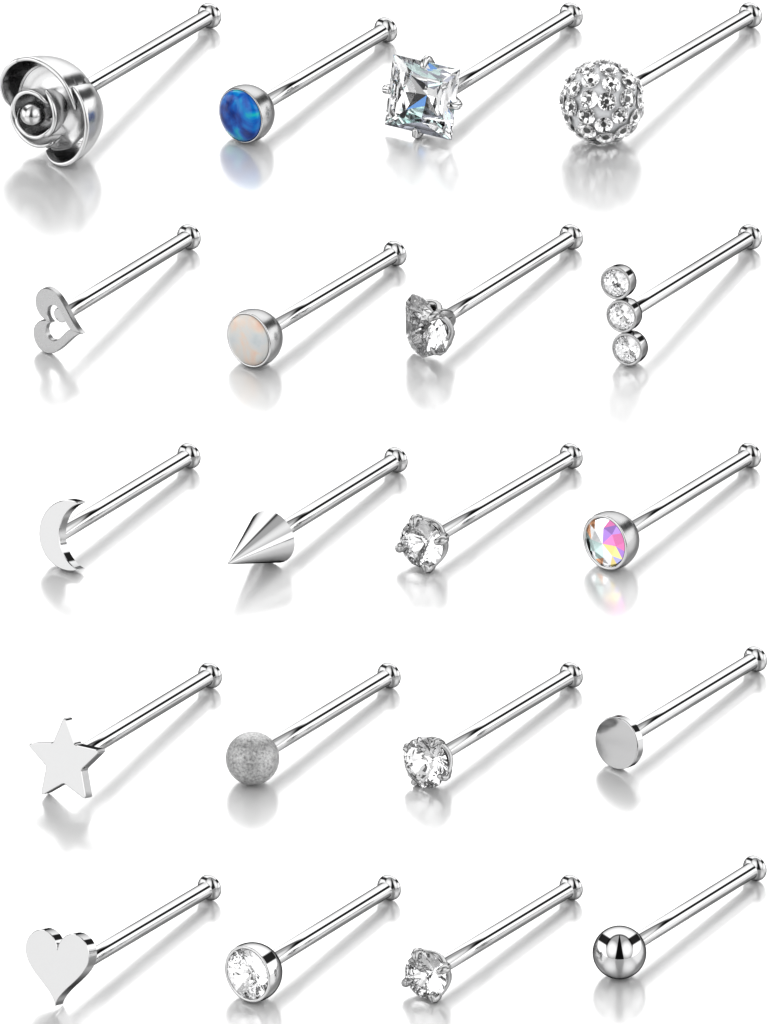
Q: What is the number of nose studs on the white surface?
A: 20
